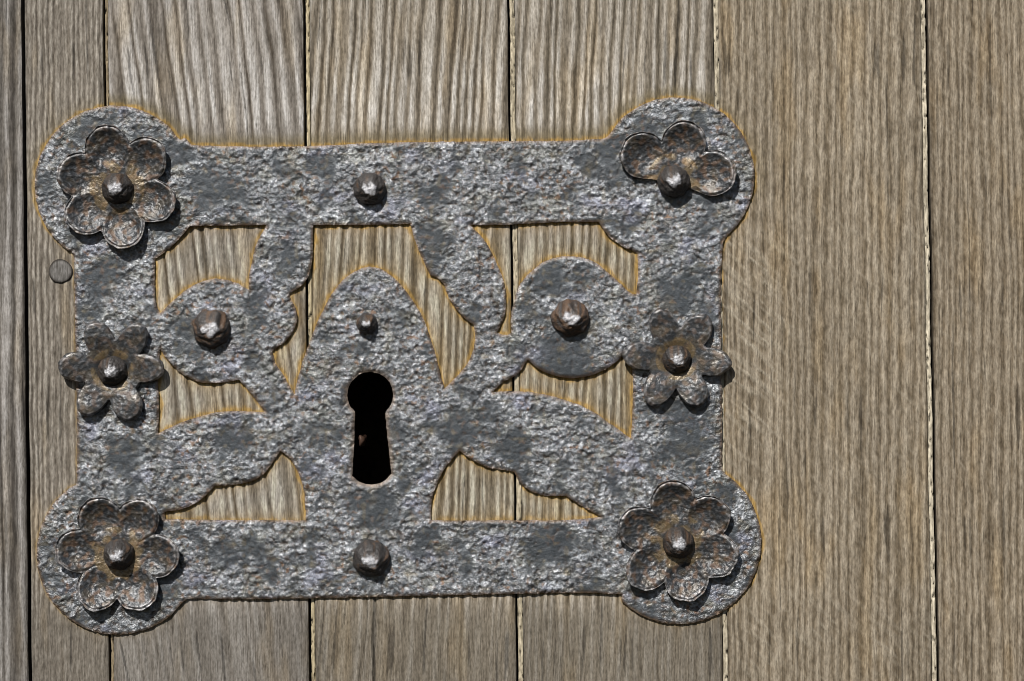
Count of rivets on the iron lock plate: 11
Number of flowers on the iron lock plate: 6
